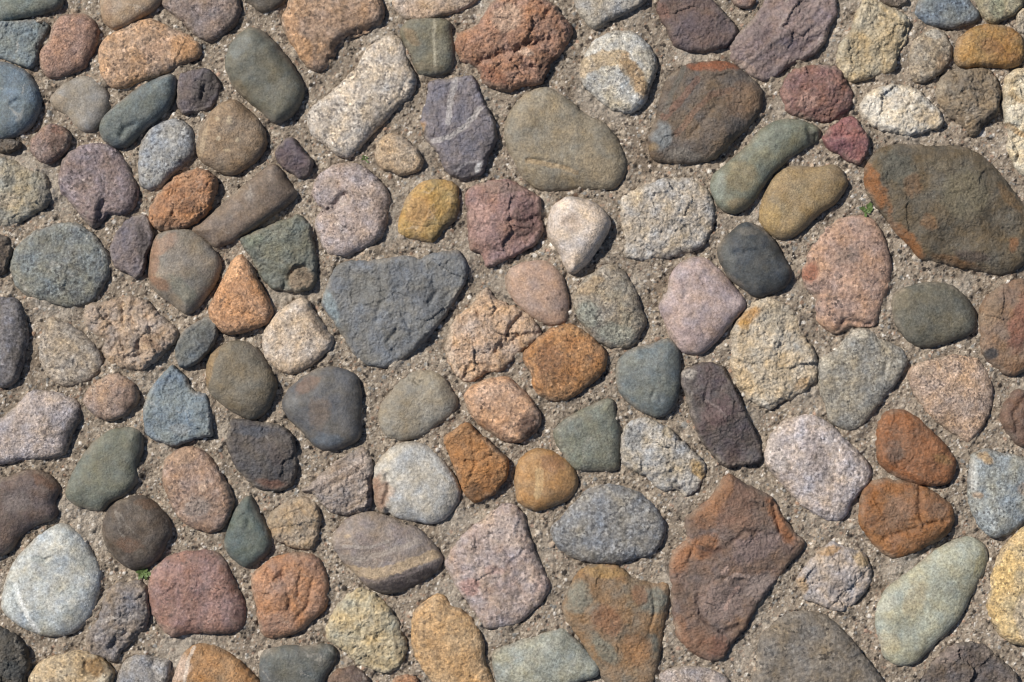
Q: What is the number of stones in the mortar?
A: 131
